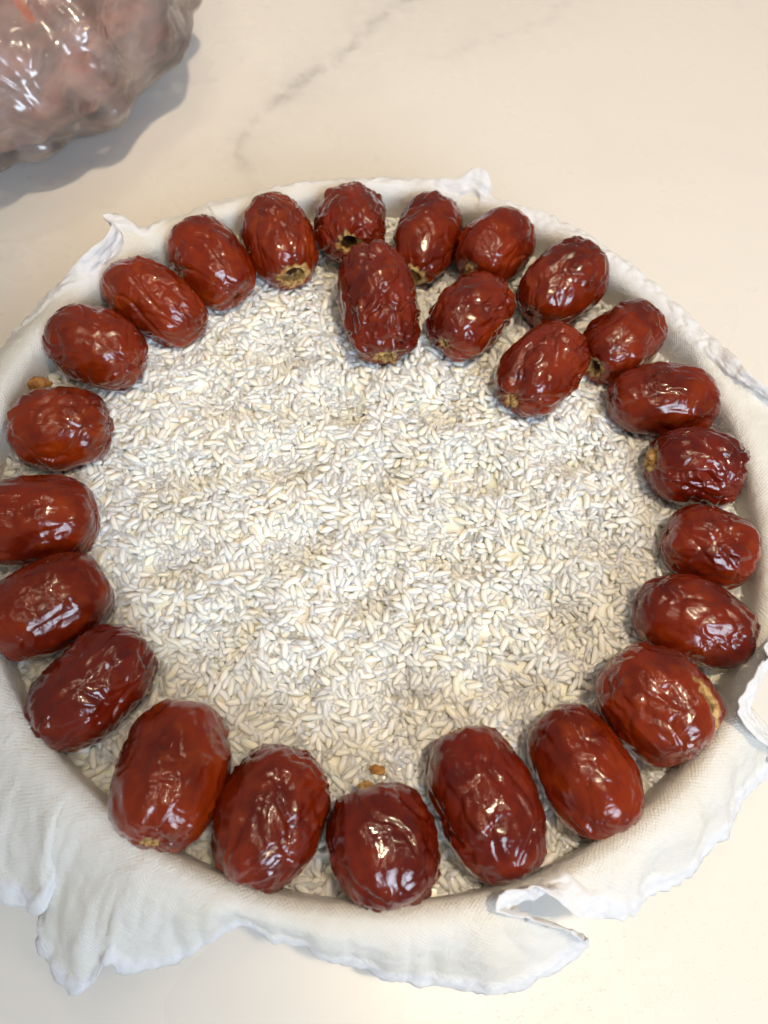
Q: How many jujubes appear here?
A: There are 26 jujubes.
